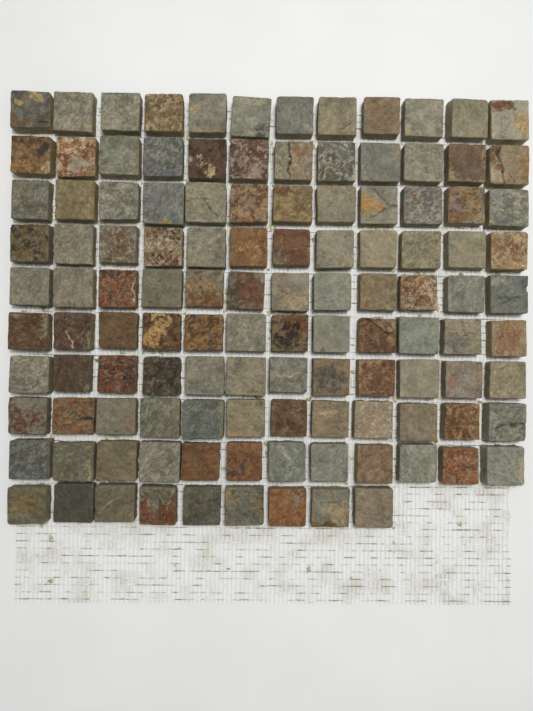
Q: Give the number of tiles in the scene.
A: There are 117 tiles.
